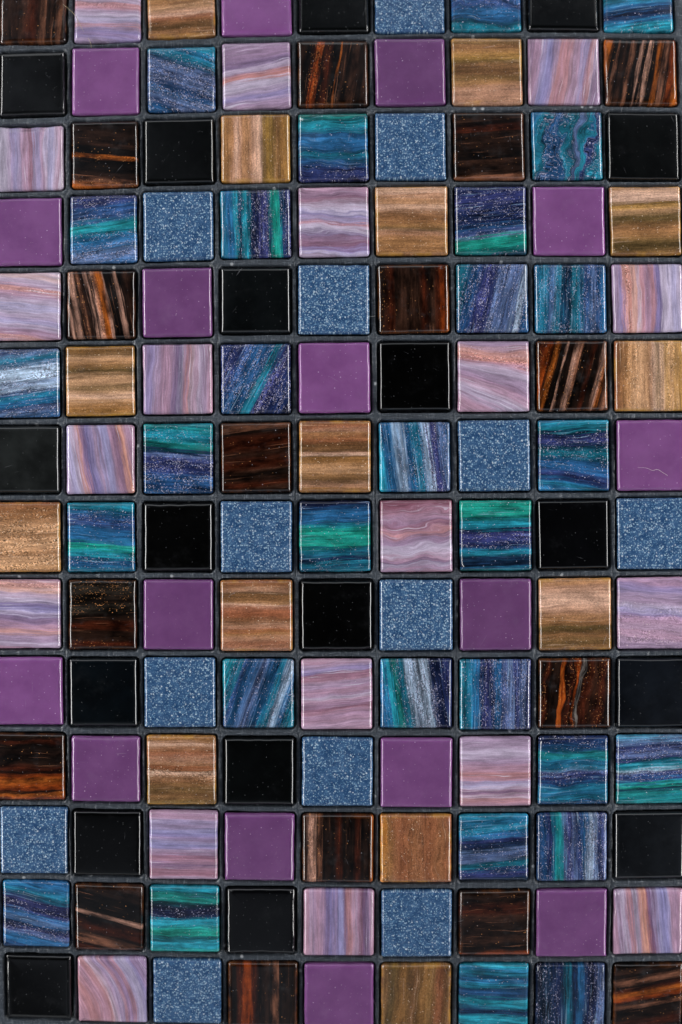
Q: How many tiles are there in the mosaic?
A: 126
